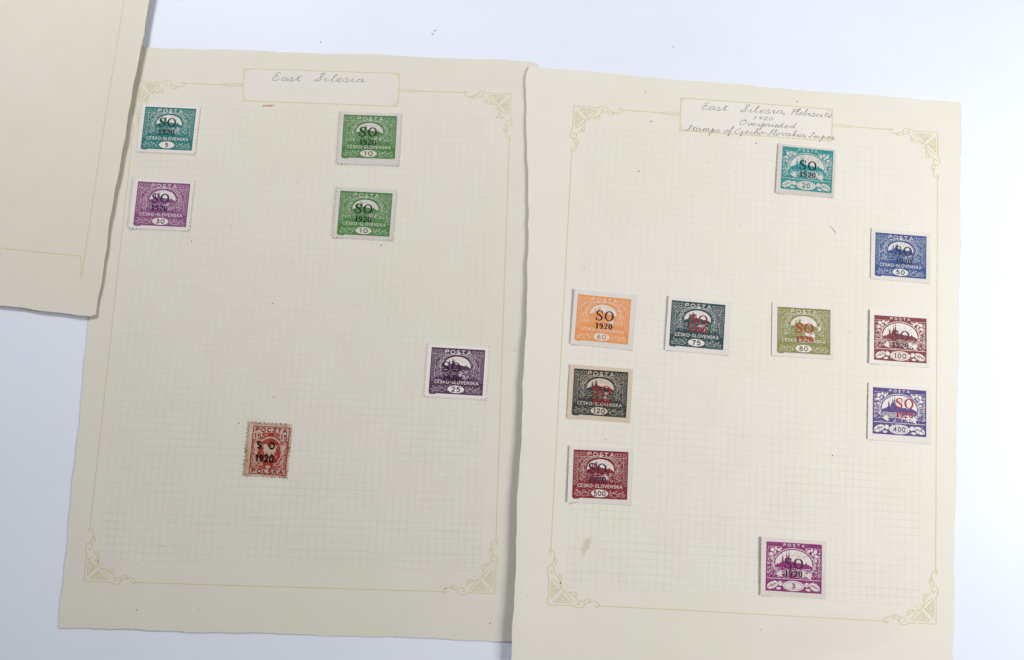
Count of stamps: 16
